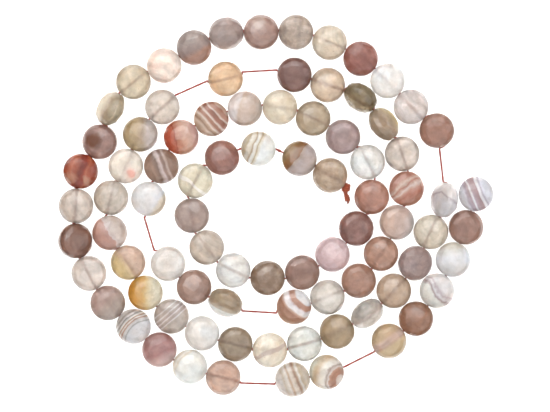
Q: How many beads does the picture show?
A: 85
